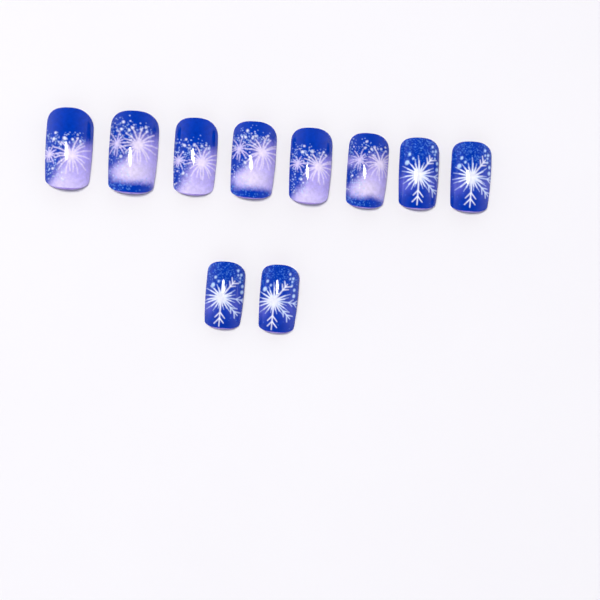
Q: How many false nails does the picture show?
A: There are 10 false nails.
